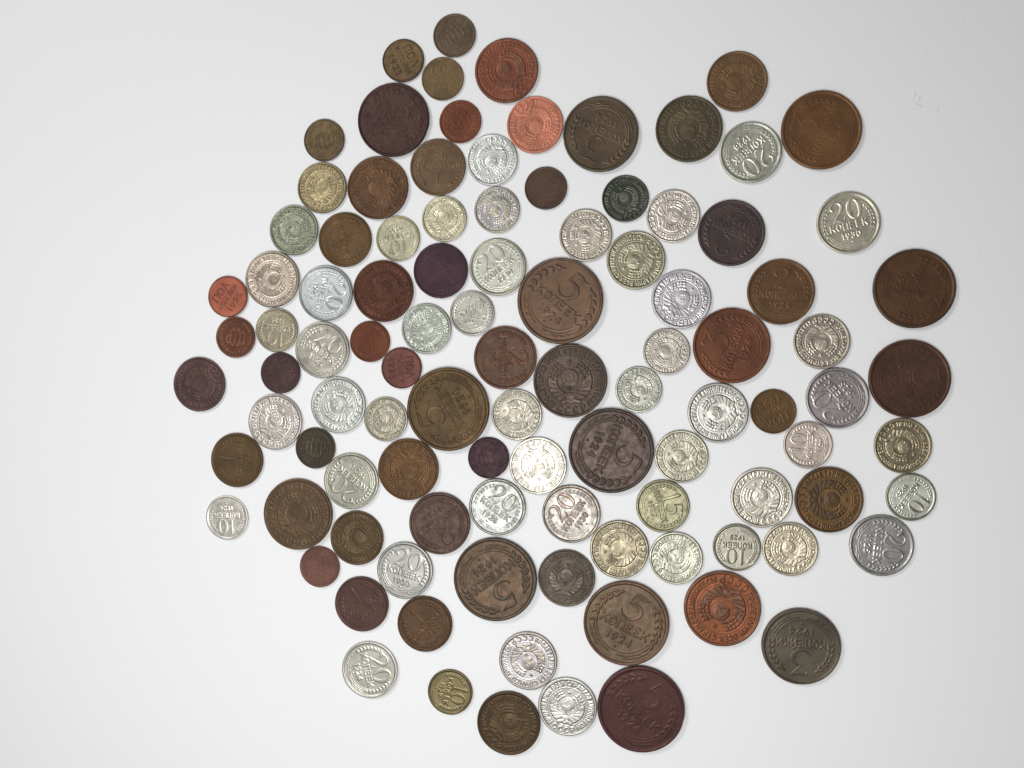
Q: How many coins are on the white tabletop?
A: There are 103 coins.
